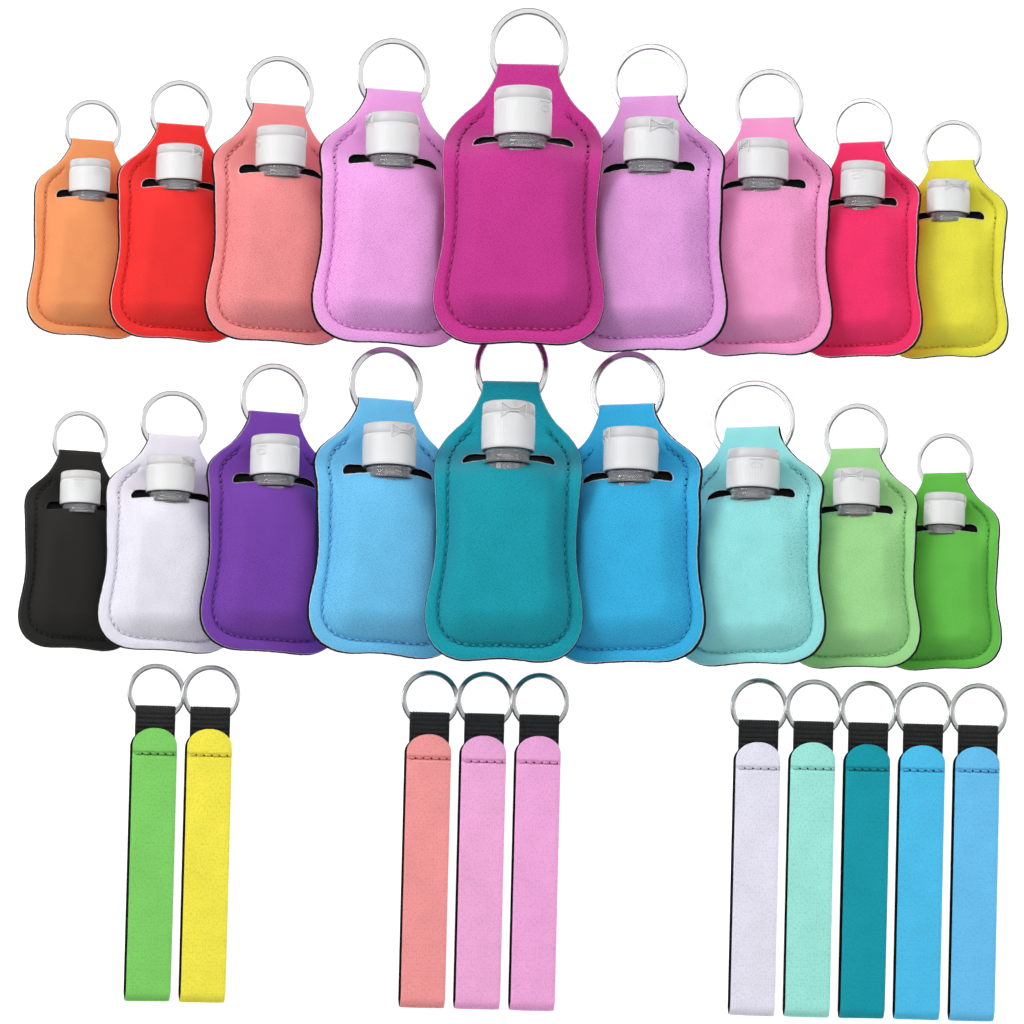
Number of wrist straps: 10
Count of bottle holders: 18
